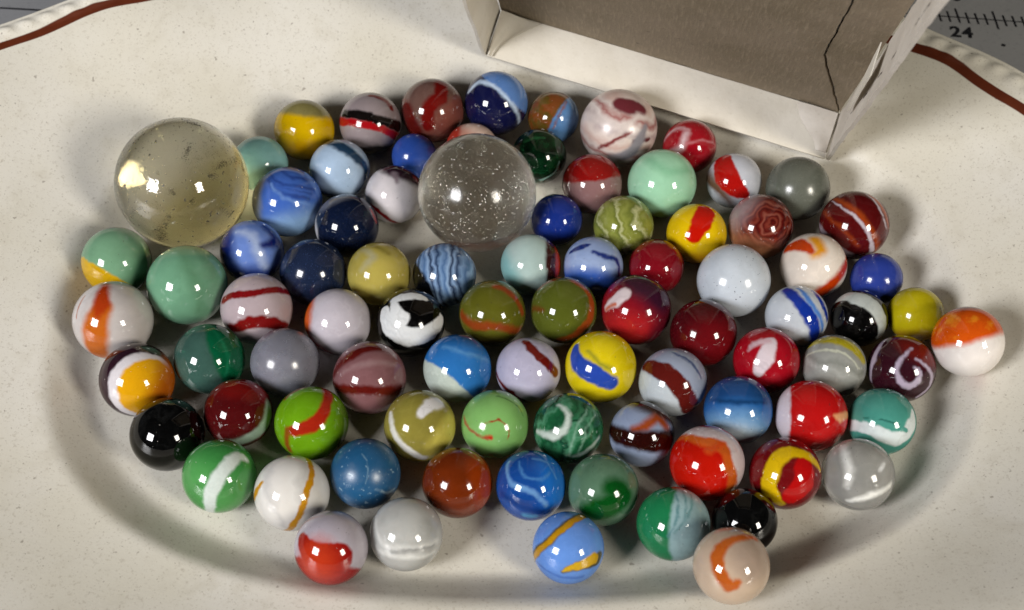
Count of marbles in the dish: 86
